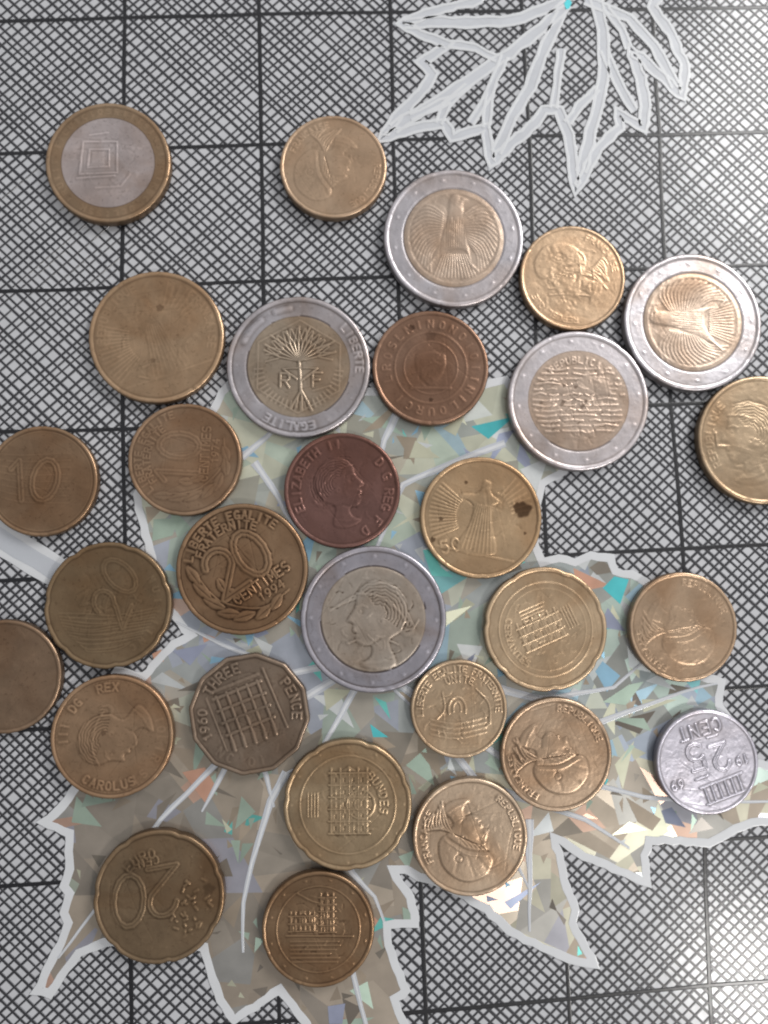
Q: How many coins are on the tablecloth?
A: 29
